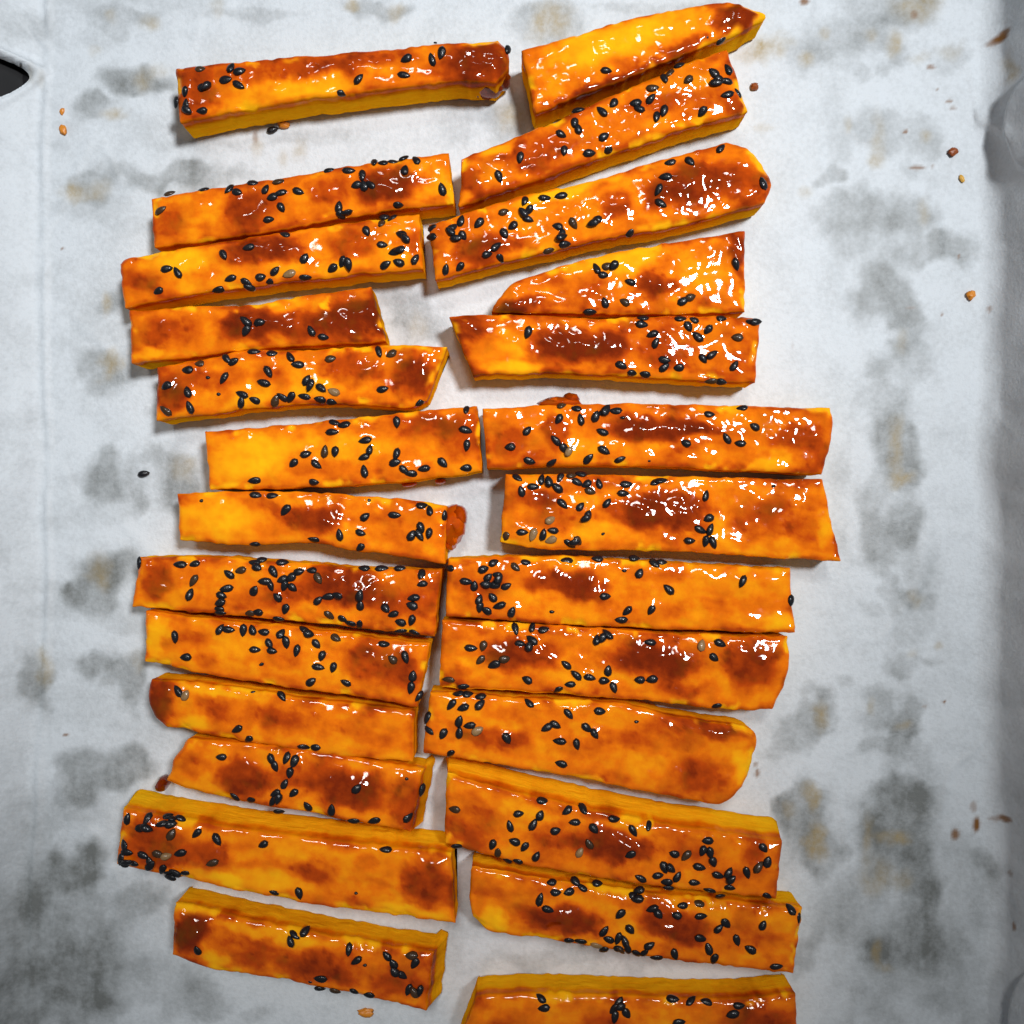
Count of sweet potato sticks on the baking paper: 26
